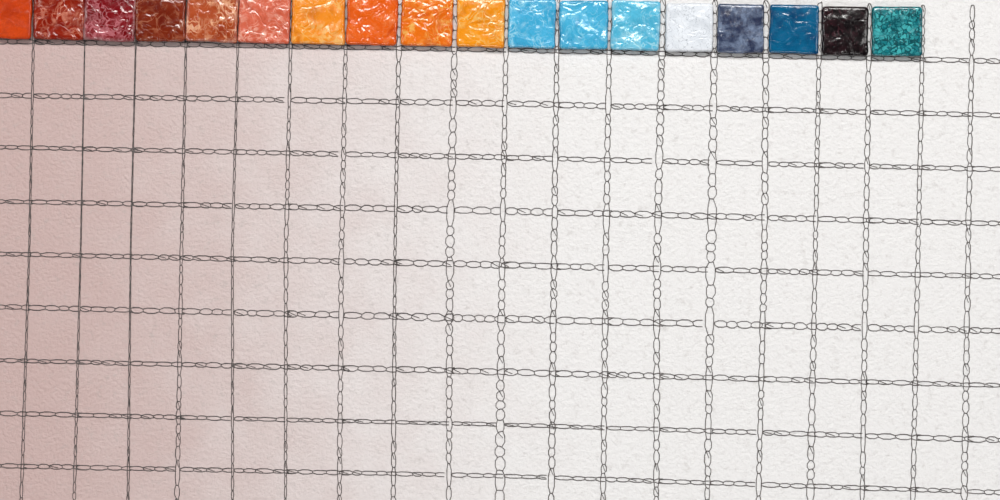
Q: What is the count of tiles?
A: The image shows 18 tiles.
